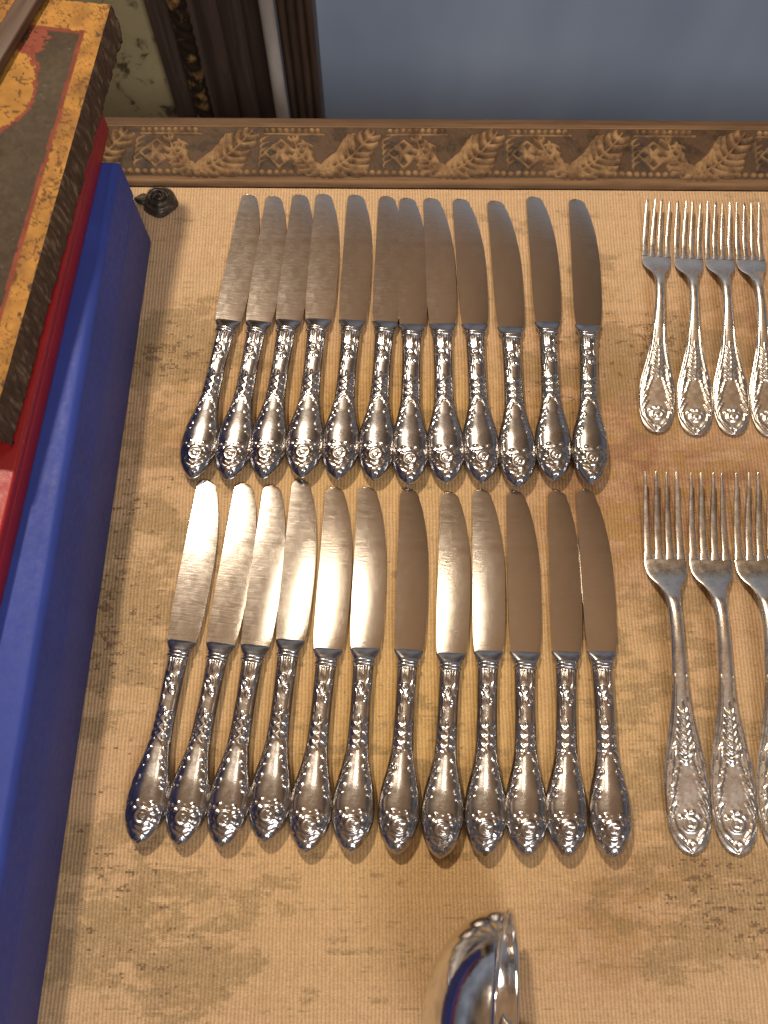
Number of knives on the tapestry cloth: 24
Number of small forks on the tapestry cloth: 4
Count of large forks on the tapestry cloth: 3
